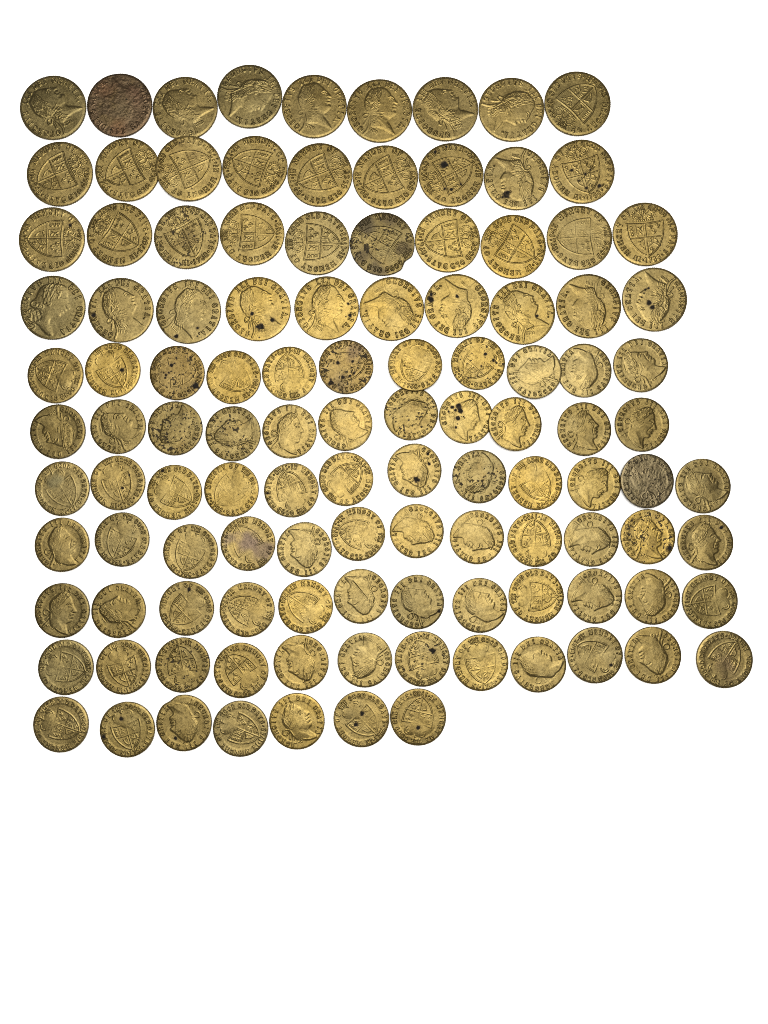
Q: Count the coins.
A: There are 115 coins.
